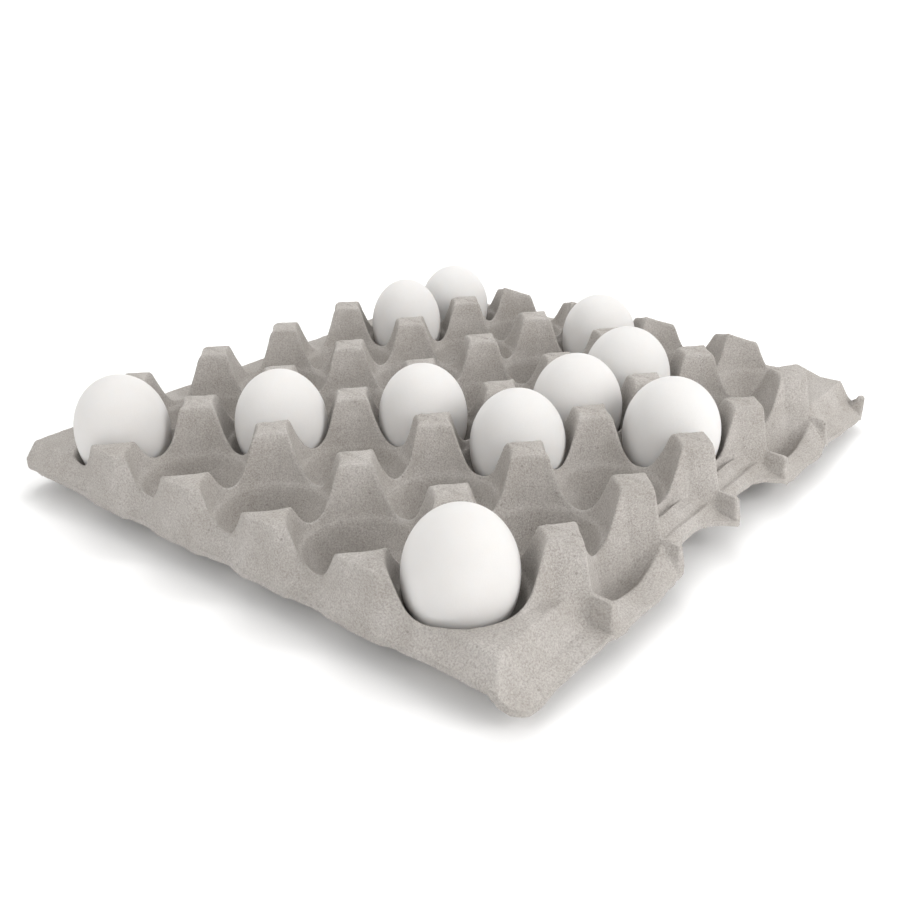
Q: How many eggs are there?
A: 11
